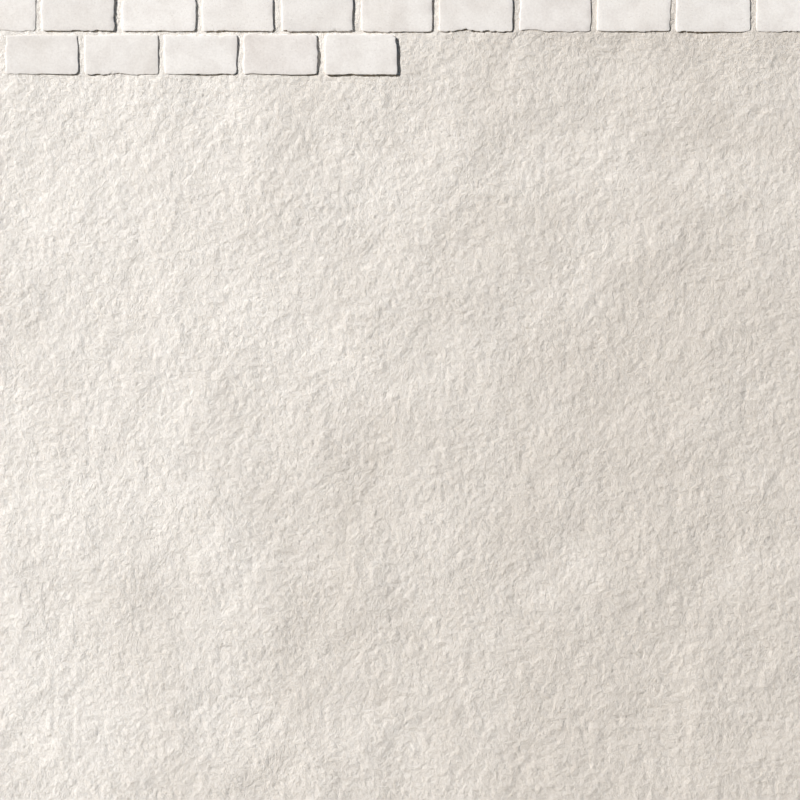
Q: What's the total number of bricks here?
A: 16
